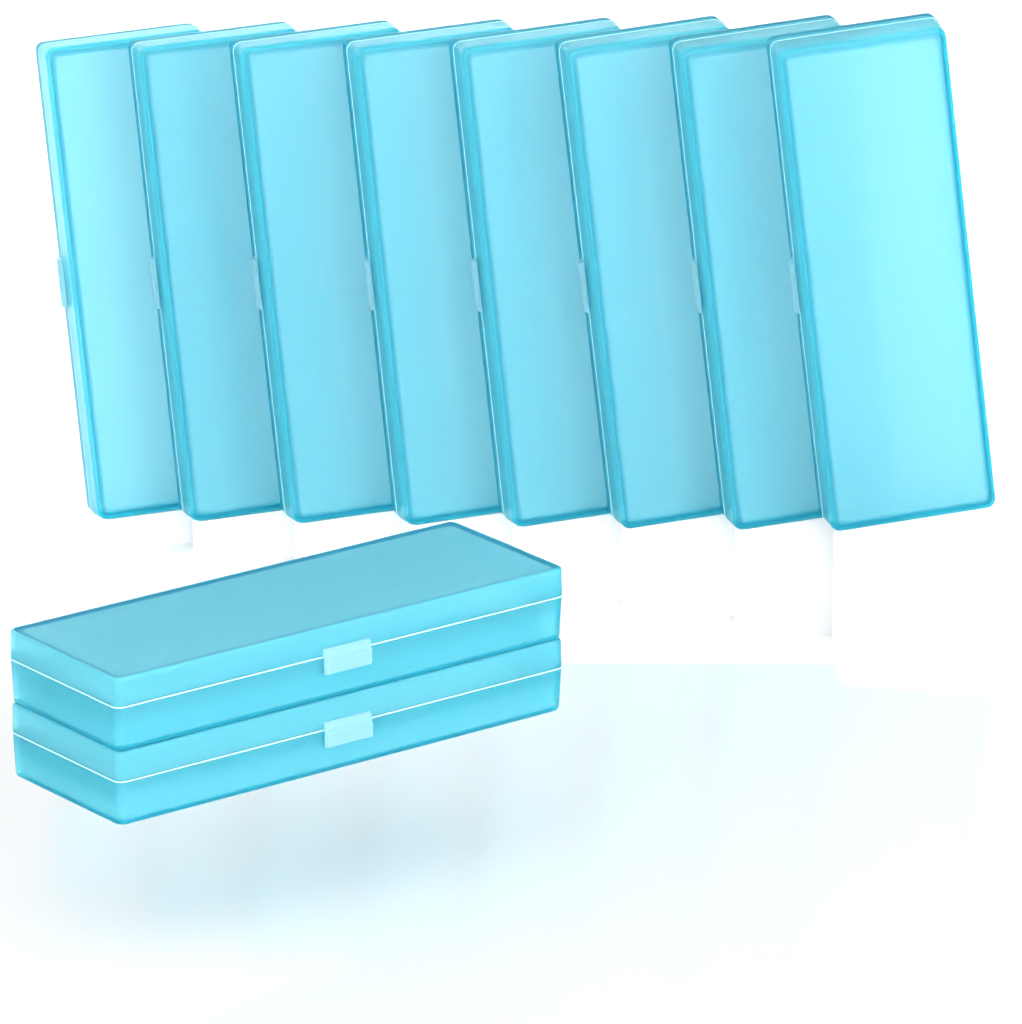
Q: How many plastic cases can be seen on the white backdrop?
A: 10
